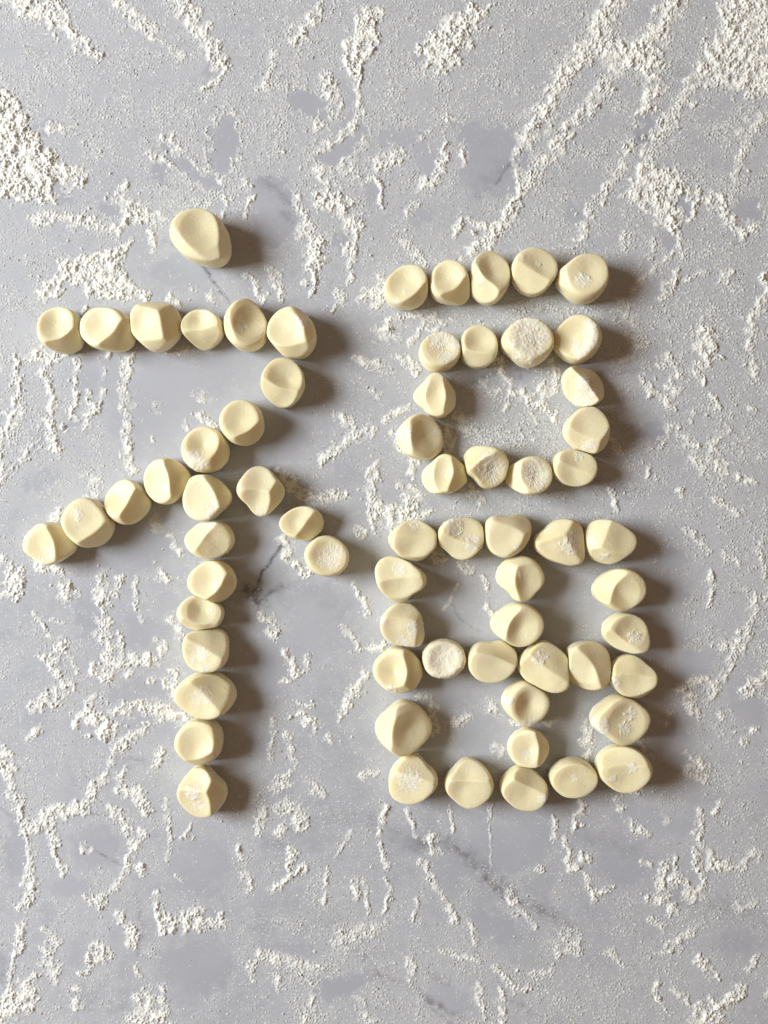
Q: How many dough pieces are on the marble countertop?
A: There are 68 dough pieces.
